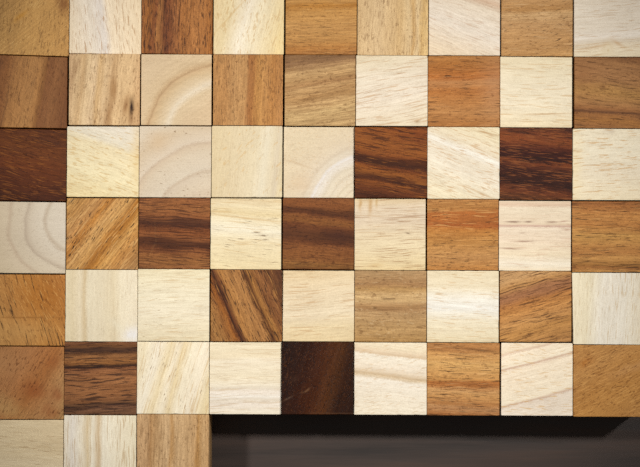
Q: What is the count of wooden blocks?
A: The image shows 57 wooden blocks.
